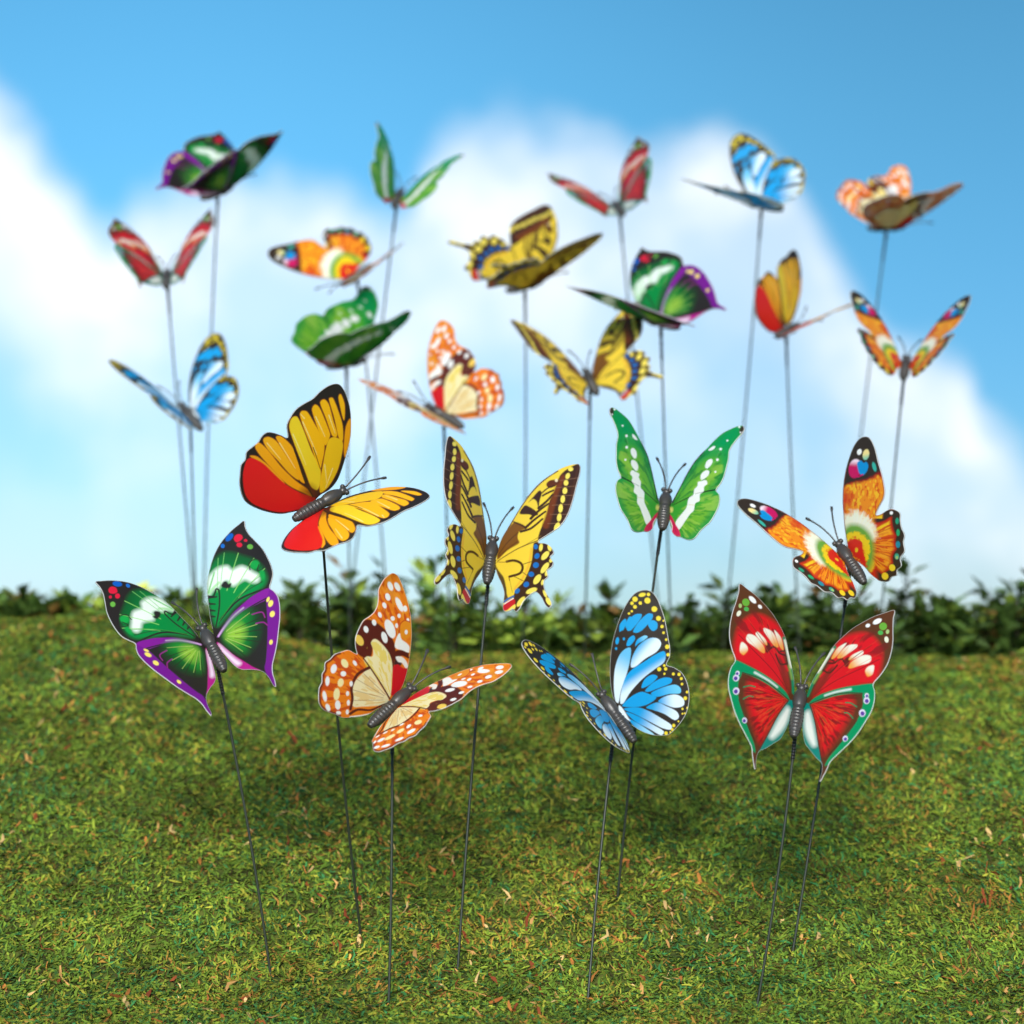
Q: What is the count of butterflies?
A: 23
